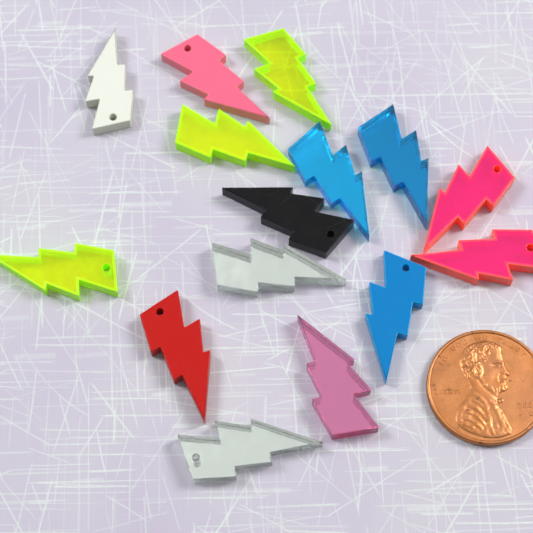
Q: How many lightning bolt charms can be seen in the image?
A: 15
